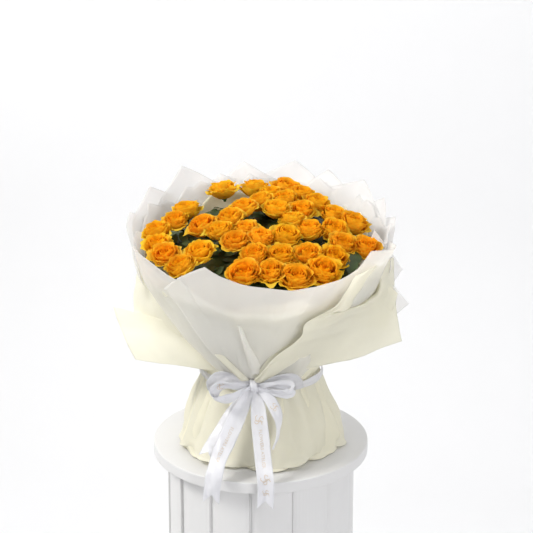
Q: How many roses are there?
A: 40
